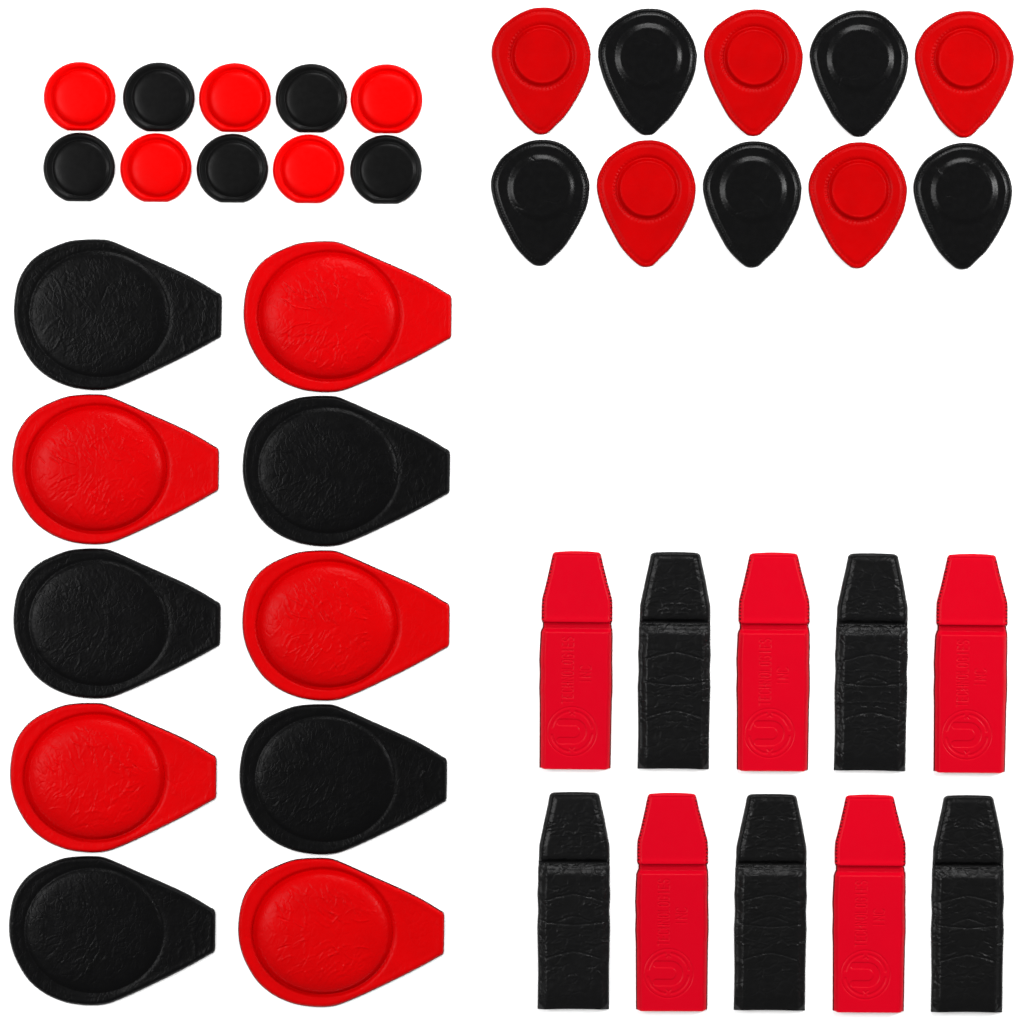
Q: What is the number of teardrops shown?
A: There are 10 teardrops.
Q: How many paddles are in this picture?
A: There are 10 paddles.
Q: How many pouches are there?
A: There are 10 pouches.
